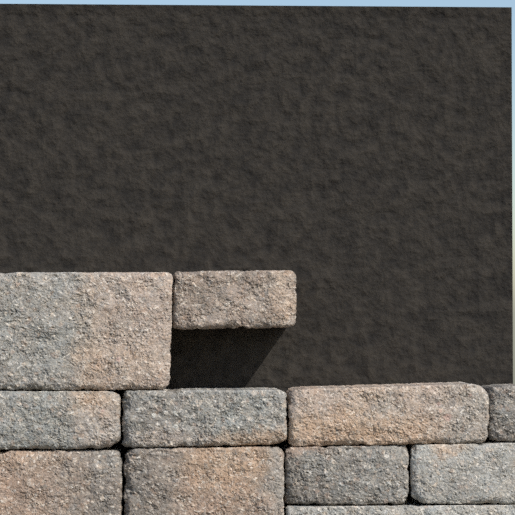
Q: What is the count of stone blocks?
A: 11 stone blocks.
